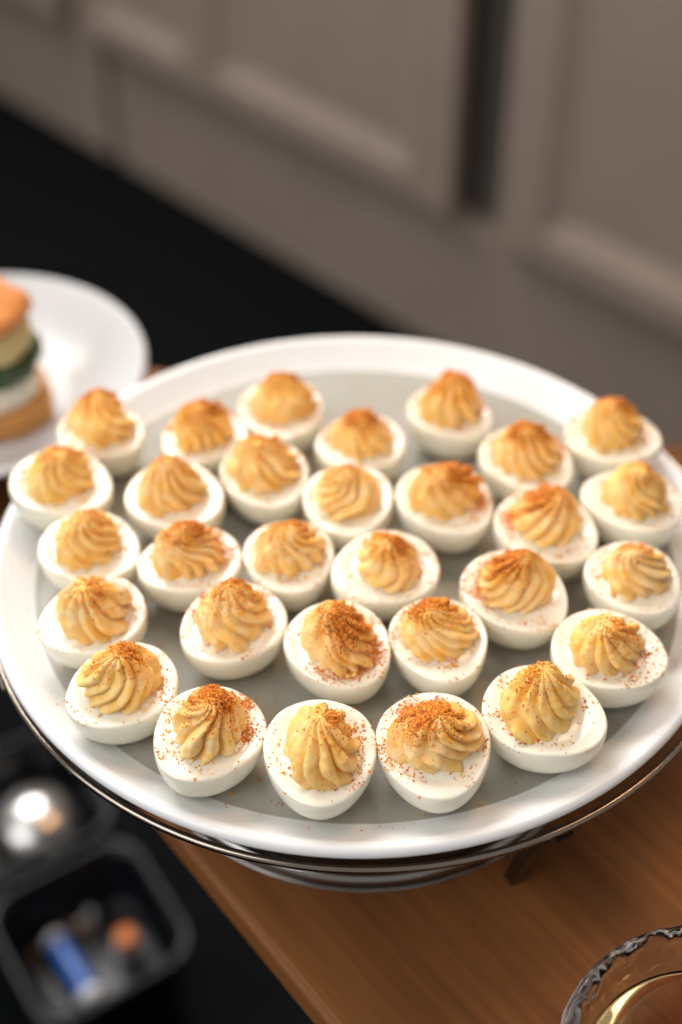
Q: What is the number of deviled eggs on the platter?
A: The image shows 30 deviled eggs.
